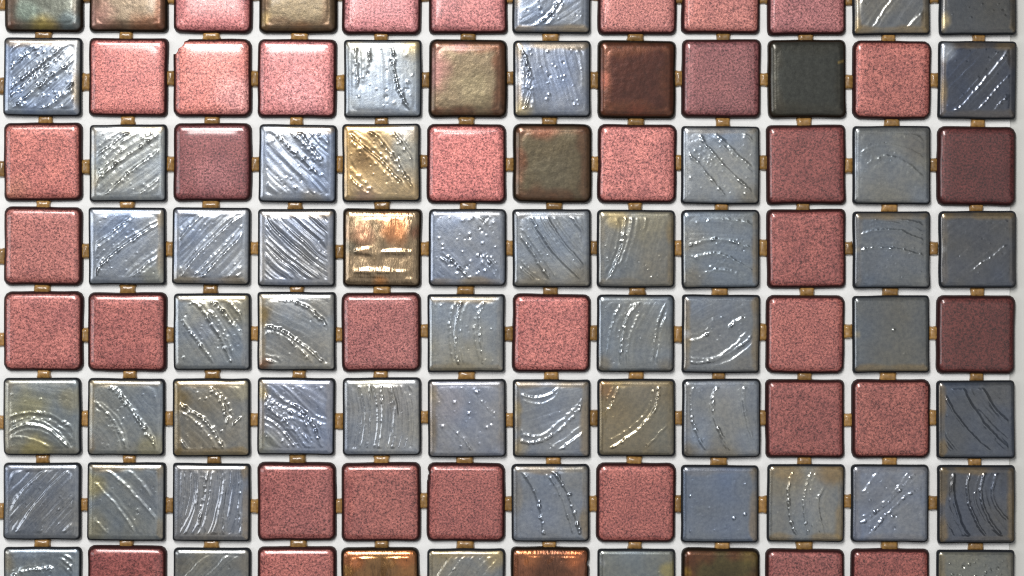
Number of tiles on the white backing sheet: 96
